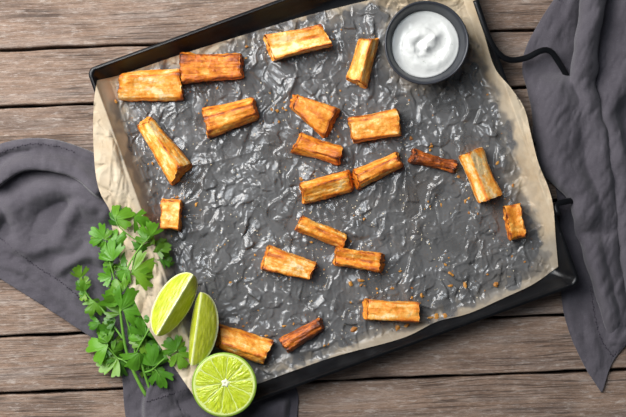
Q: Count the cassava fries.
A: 21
